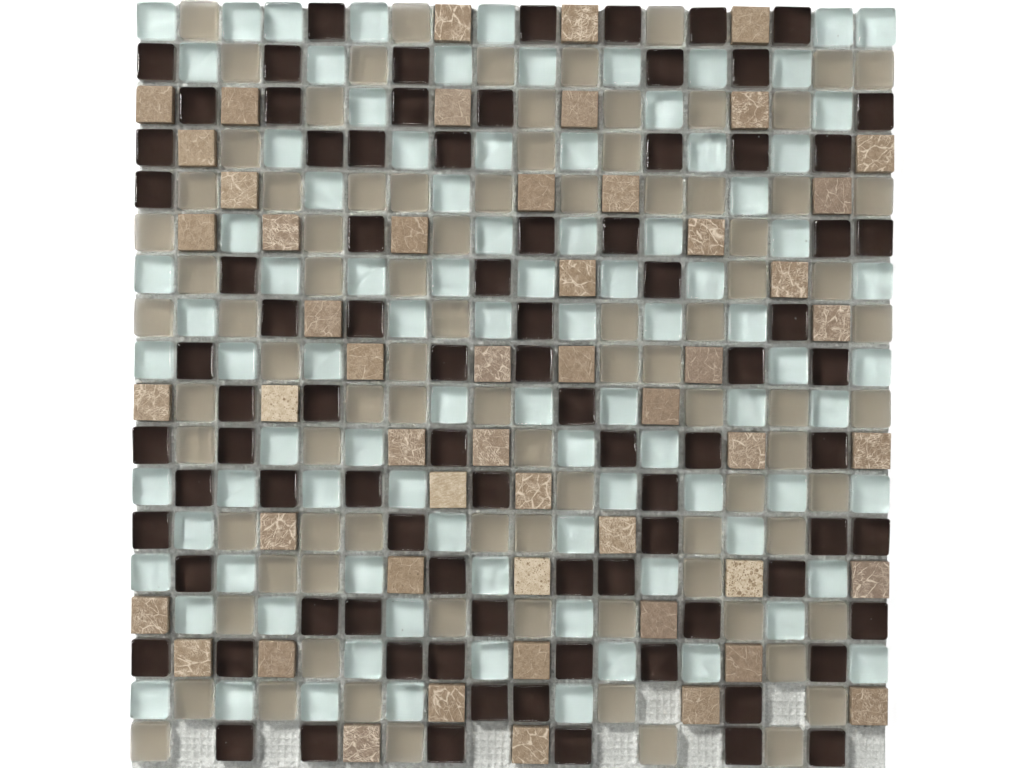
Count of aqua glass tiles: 92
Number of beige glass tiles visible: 87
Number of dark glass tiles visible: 85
